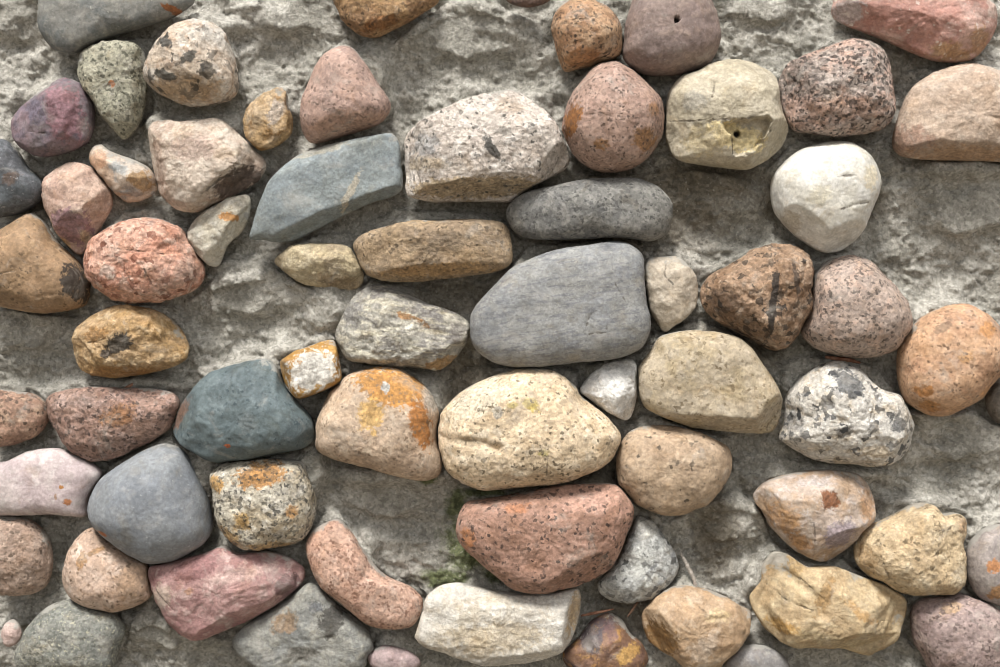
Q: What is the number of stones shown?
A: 68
